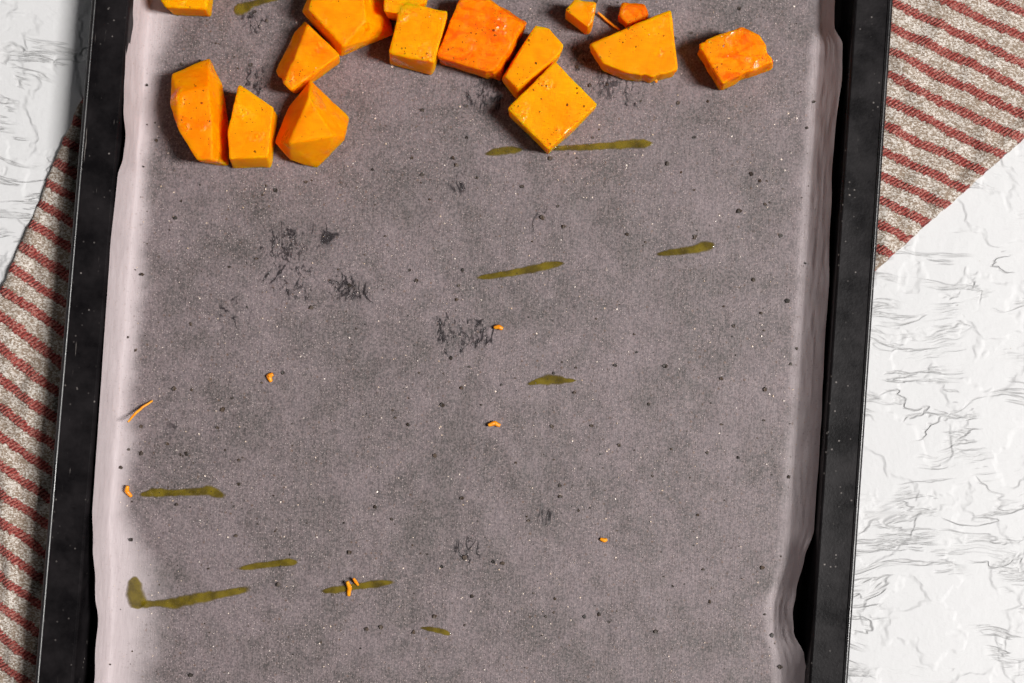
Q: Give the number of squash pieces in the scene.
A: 15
